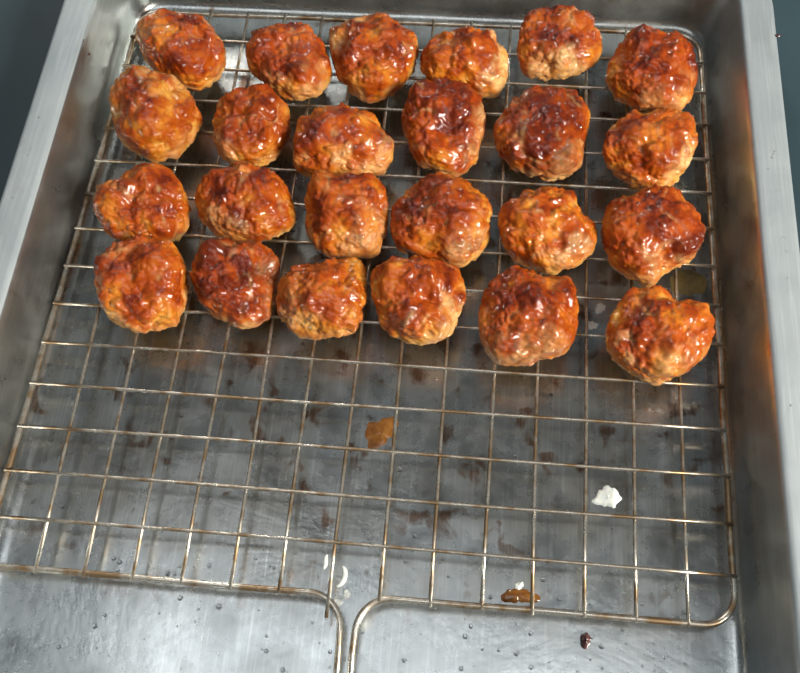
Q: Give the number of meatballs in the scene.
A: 24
